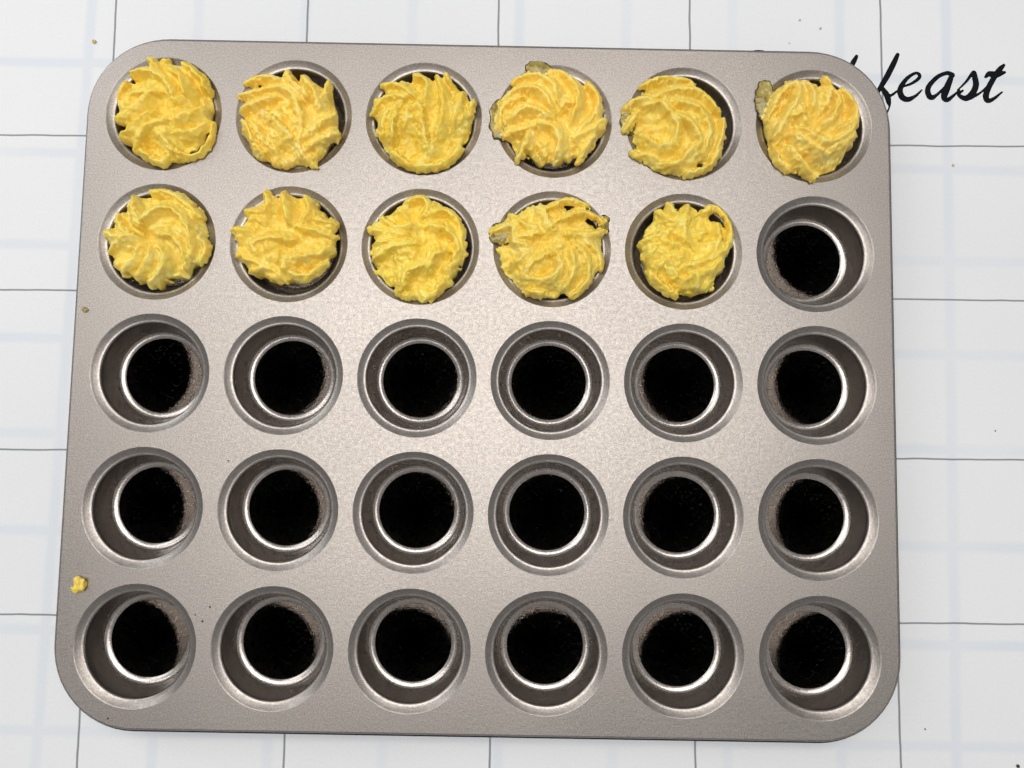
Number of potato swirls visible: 11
